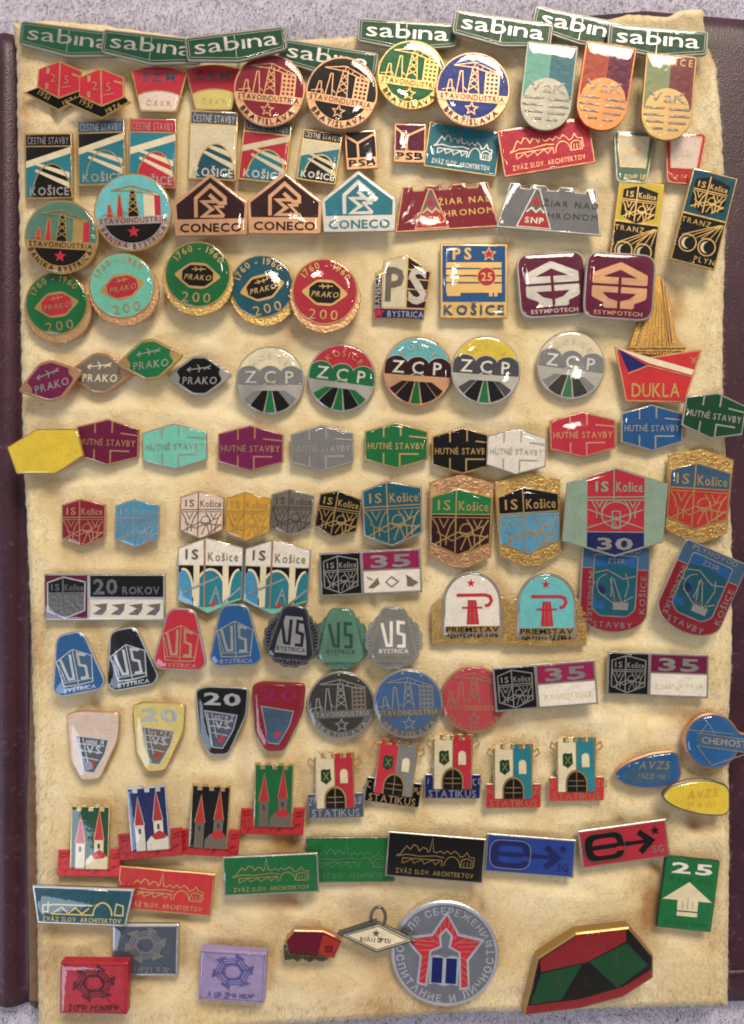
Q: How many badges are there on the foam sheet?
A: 132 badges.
